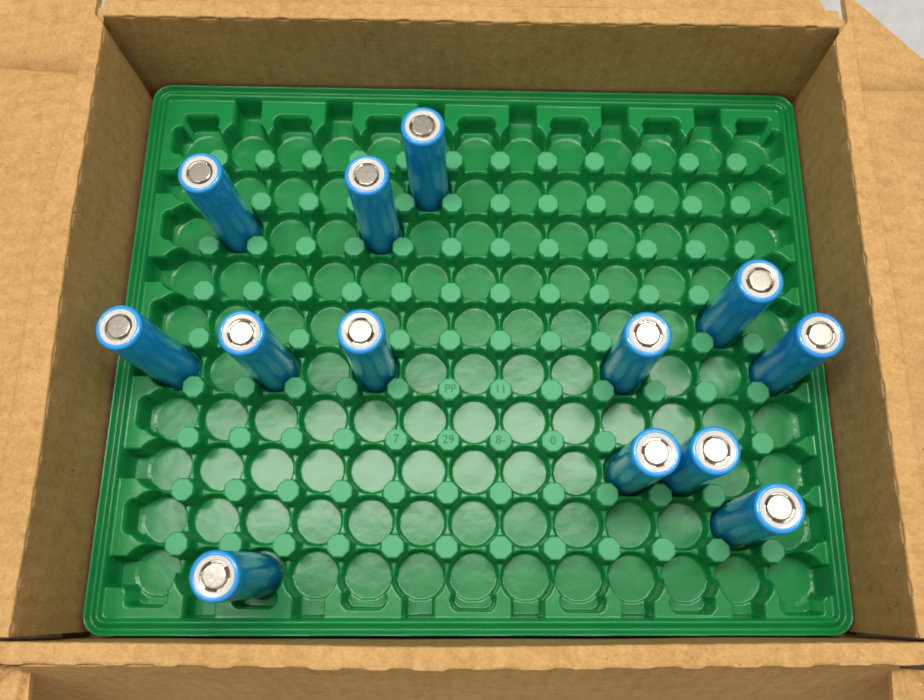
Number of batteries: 13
